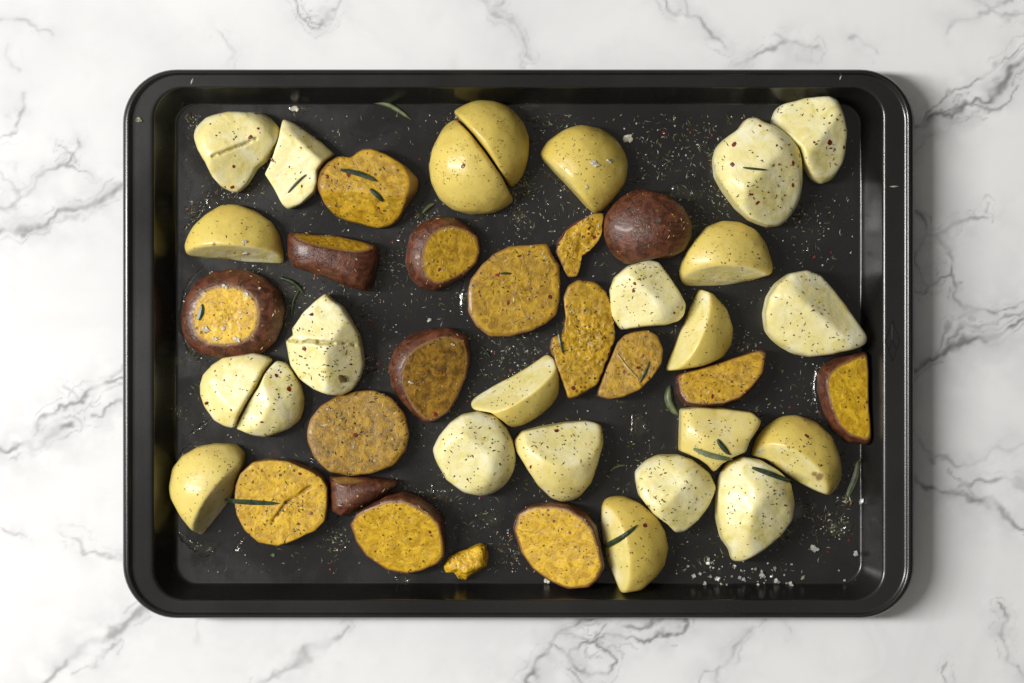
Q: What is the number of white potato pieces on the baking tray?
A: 24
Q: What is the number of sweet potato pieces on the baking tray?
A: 18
